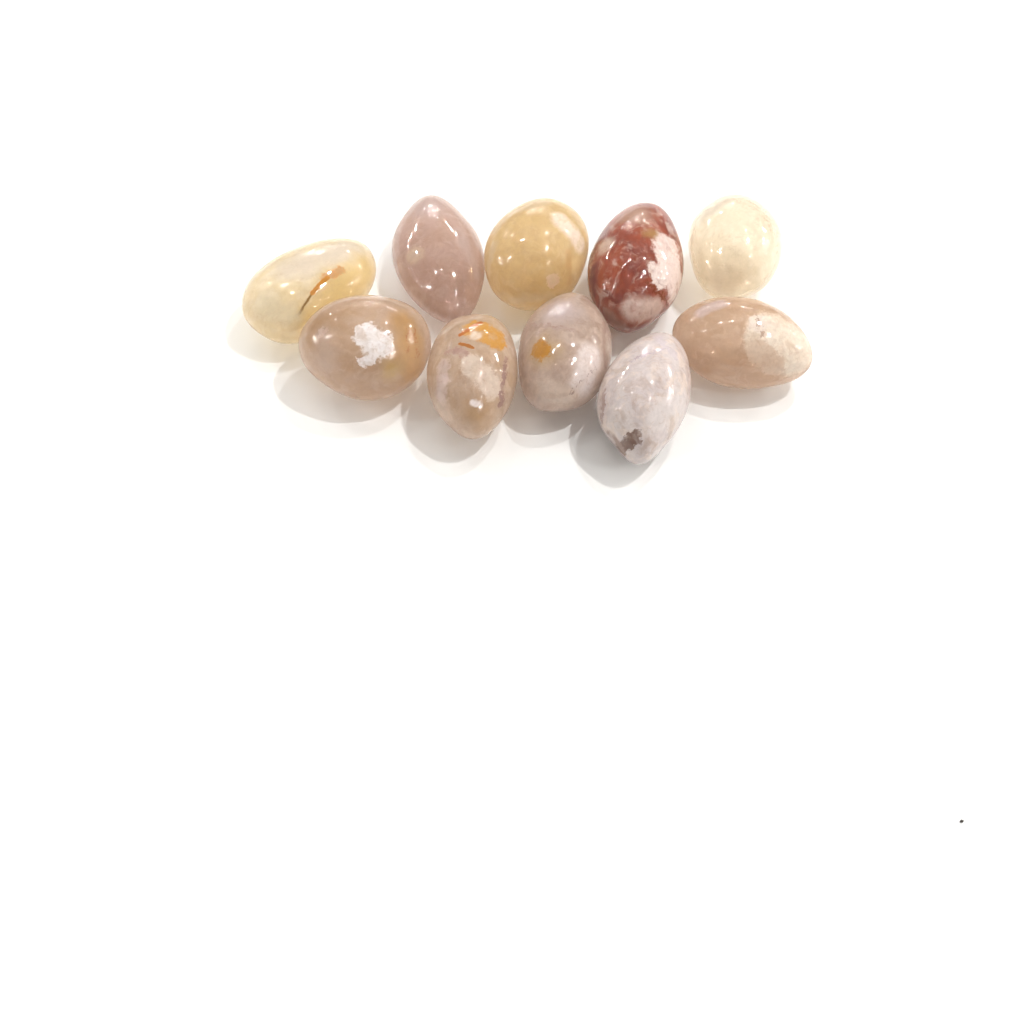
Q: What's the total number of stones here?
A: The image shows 10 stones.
